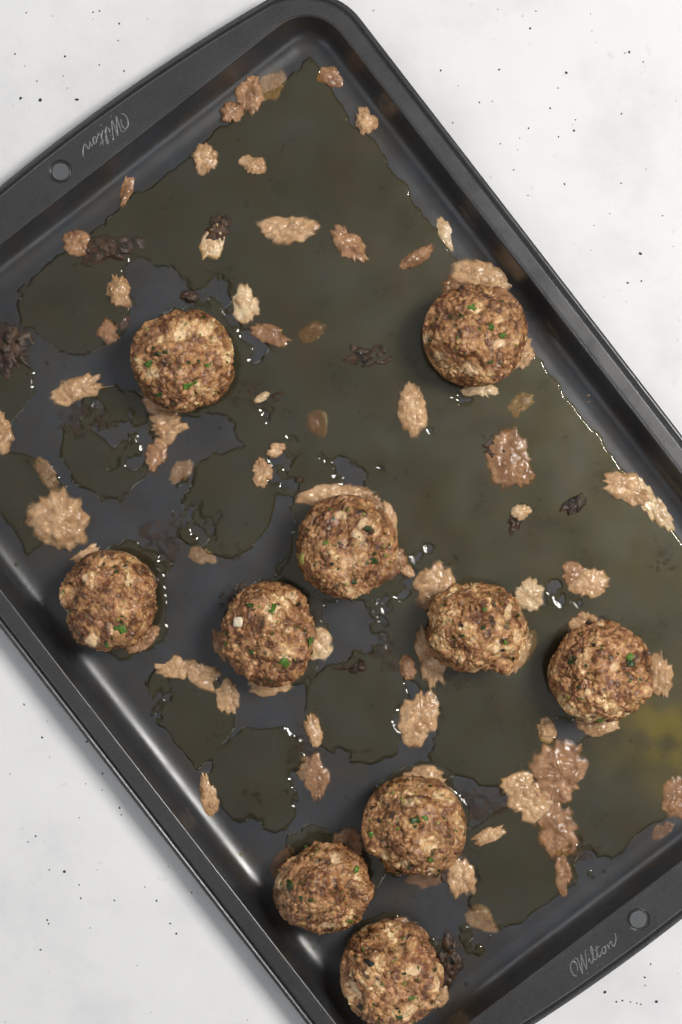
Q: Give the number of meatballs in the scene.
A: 10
